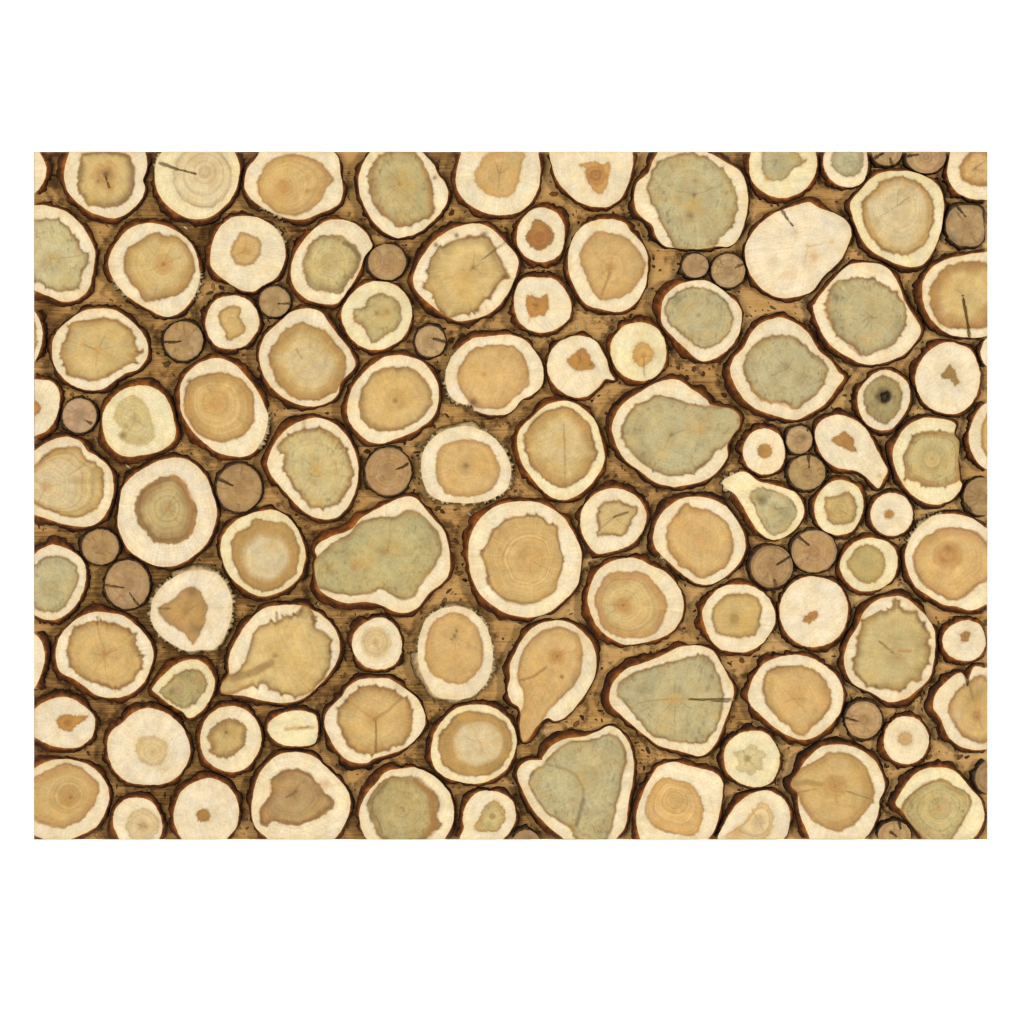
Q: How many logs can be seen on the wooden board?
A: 119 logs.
